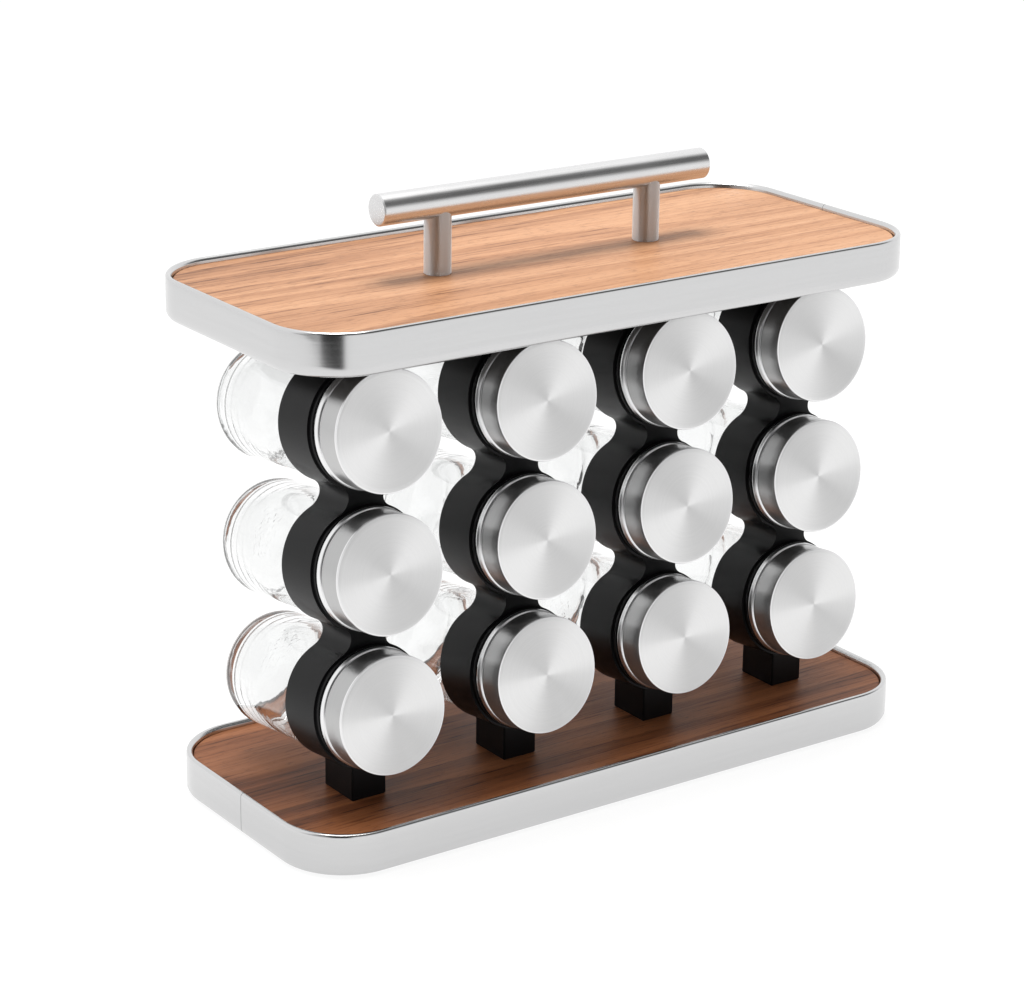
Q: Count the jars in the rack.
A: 12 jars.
